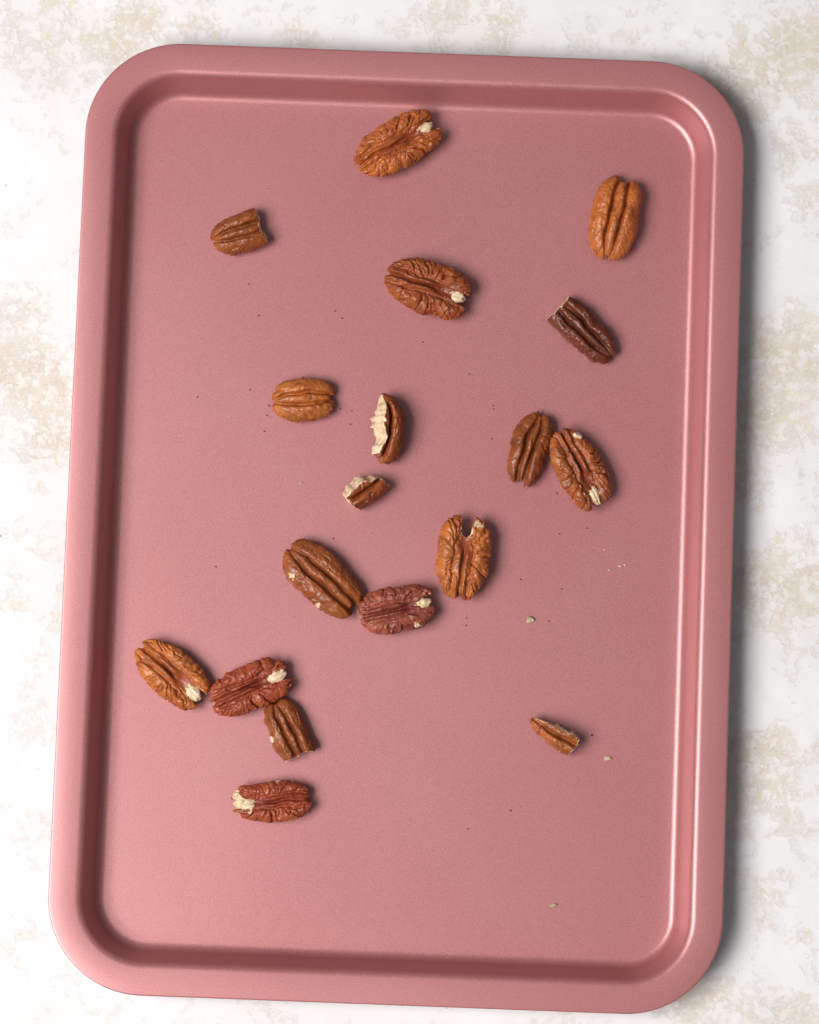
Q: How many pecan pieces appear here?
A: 18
